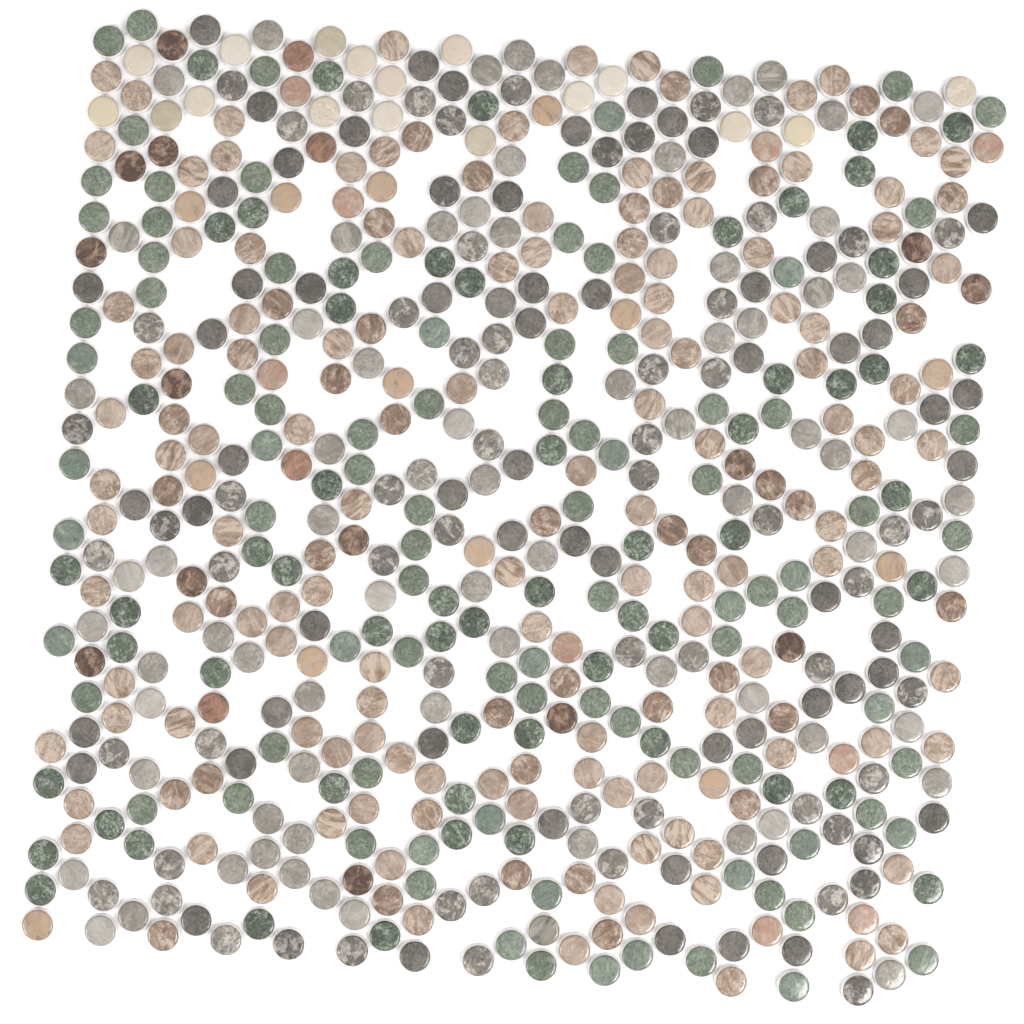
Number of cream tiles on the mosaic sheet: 17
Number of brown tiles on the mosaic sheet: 200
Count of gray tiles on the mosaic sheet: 200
